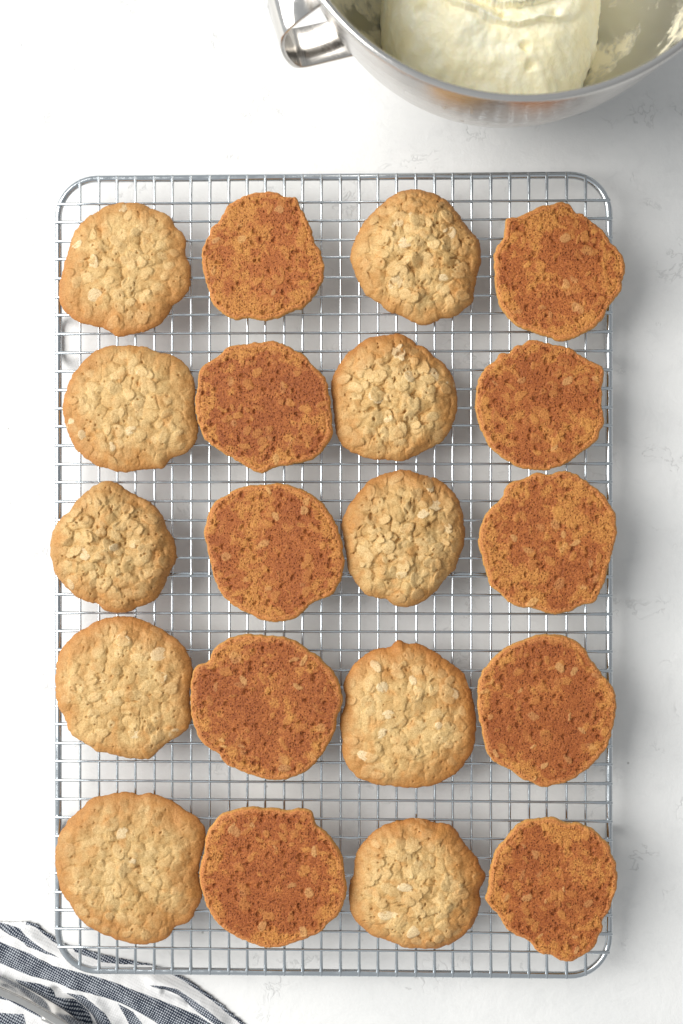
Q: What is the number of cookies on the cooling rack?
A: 20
